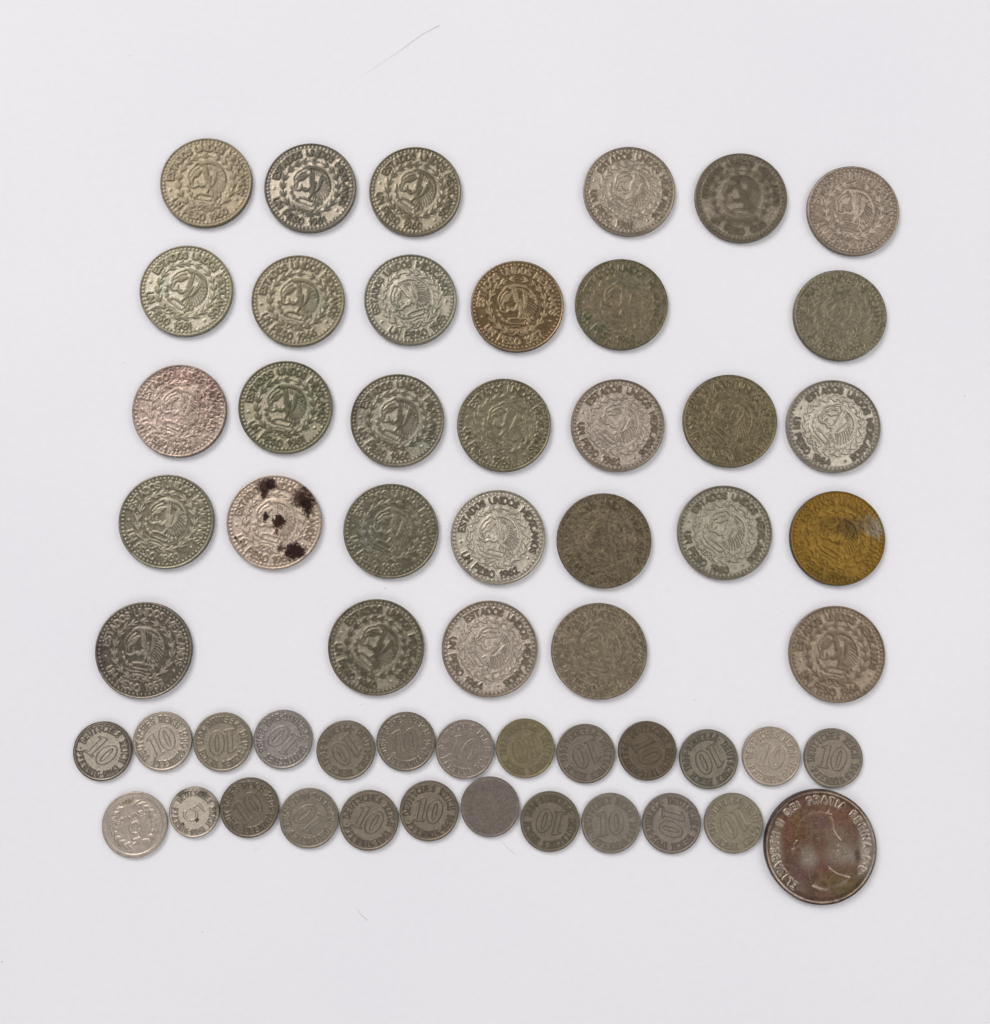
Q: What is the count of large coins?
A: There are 32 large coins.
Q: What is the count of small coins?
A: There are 24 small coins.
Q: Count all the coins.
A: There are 56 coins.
